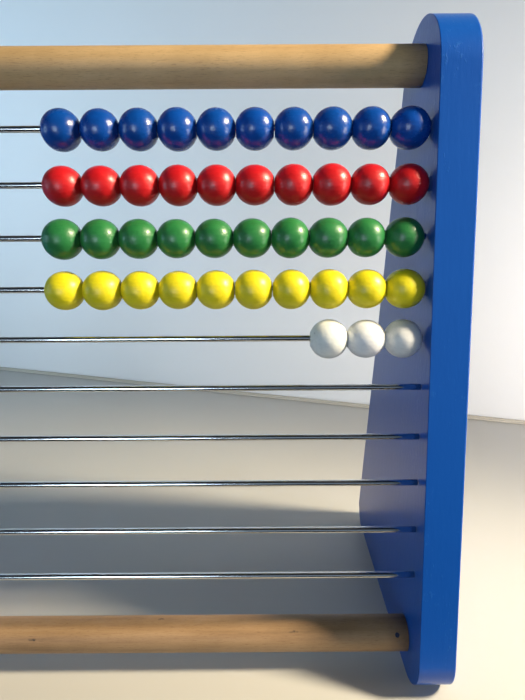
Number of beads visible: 43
